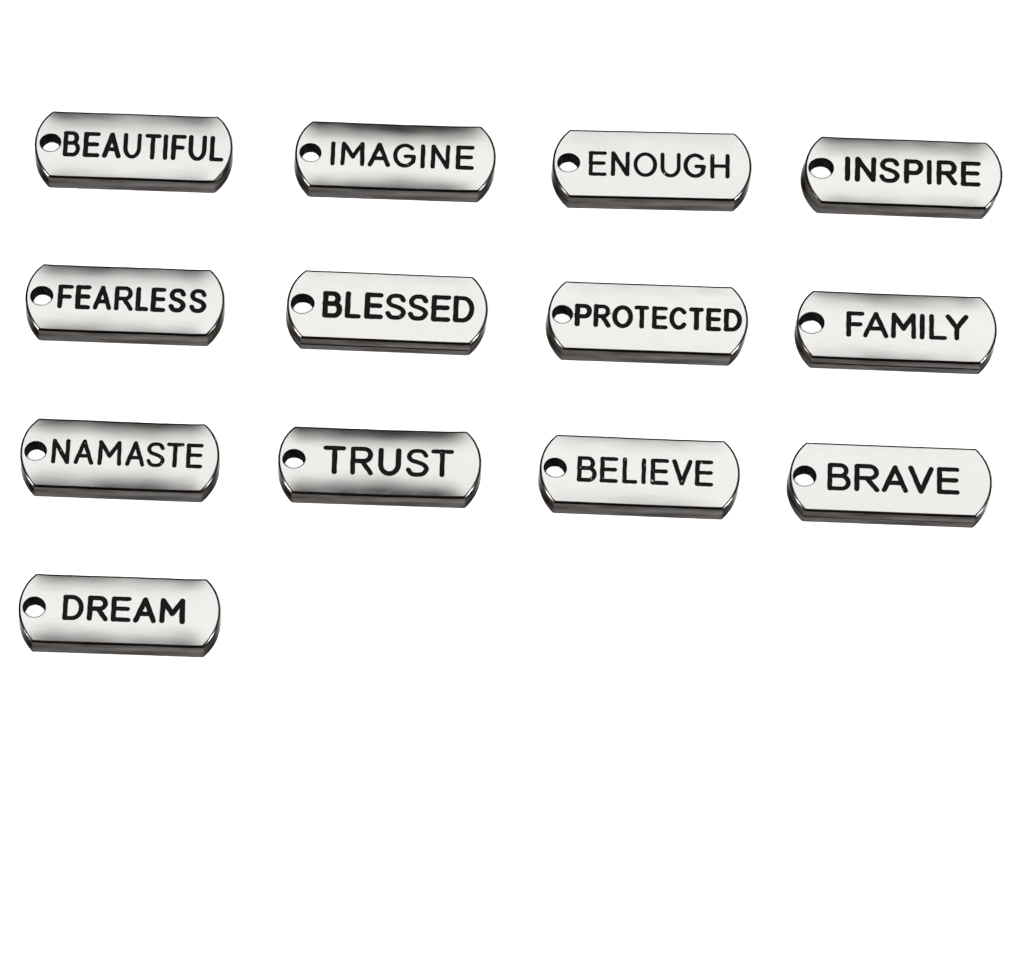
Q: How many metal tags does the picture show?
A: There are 13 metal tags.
